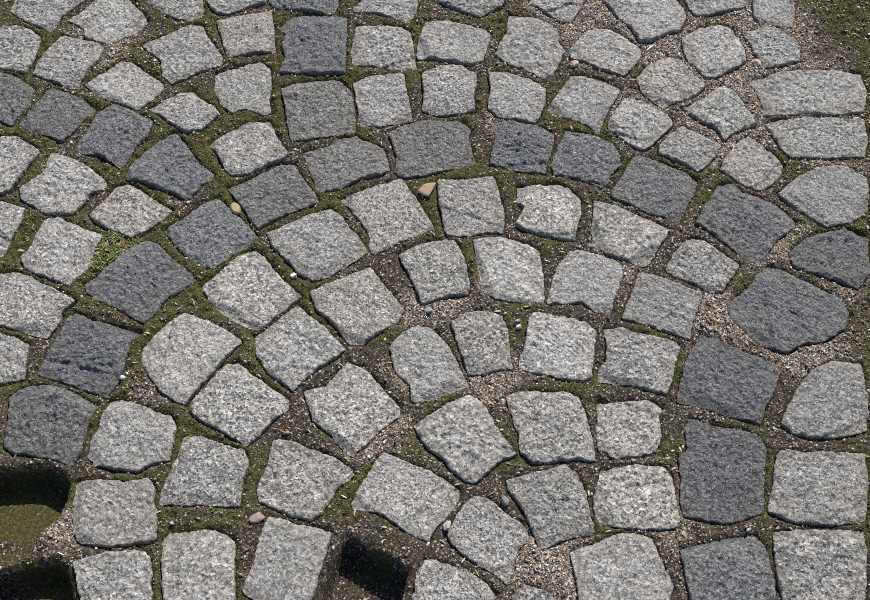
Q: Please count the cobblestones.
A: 106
